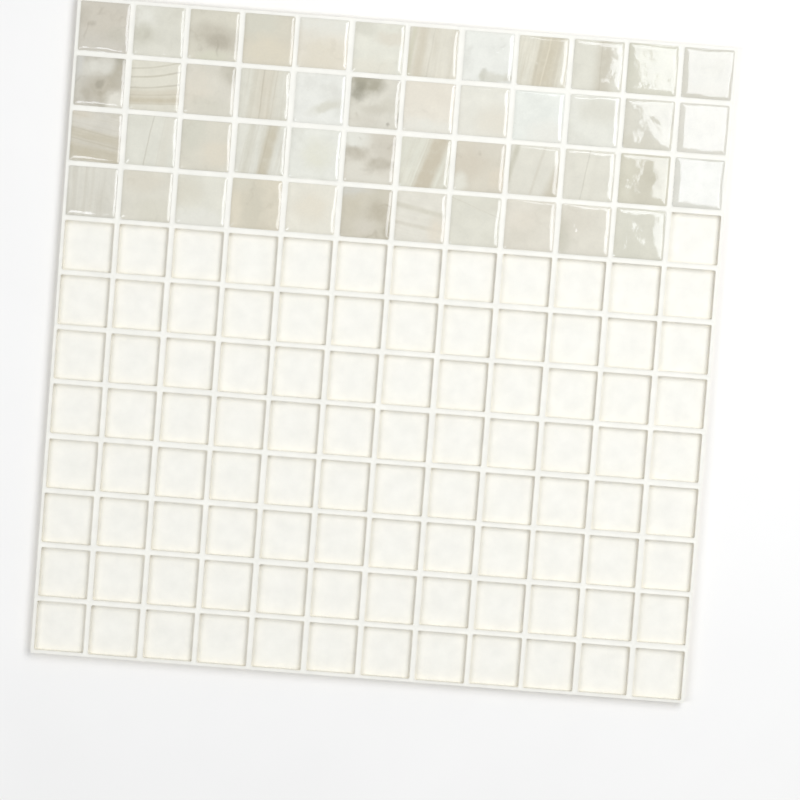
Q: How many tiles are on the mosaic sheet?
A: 47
